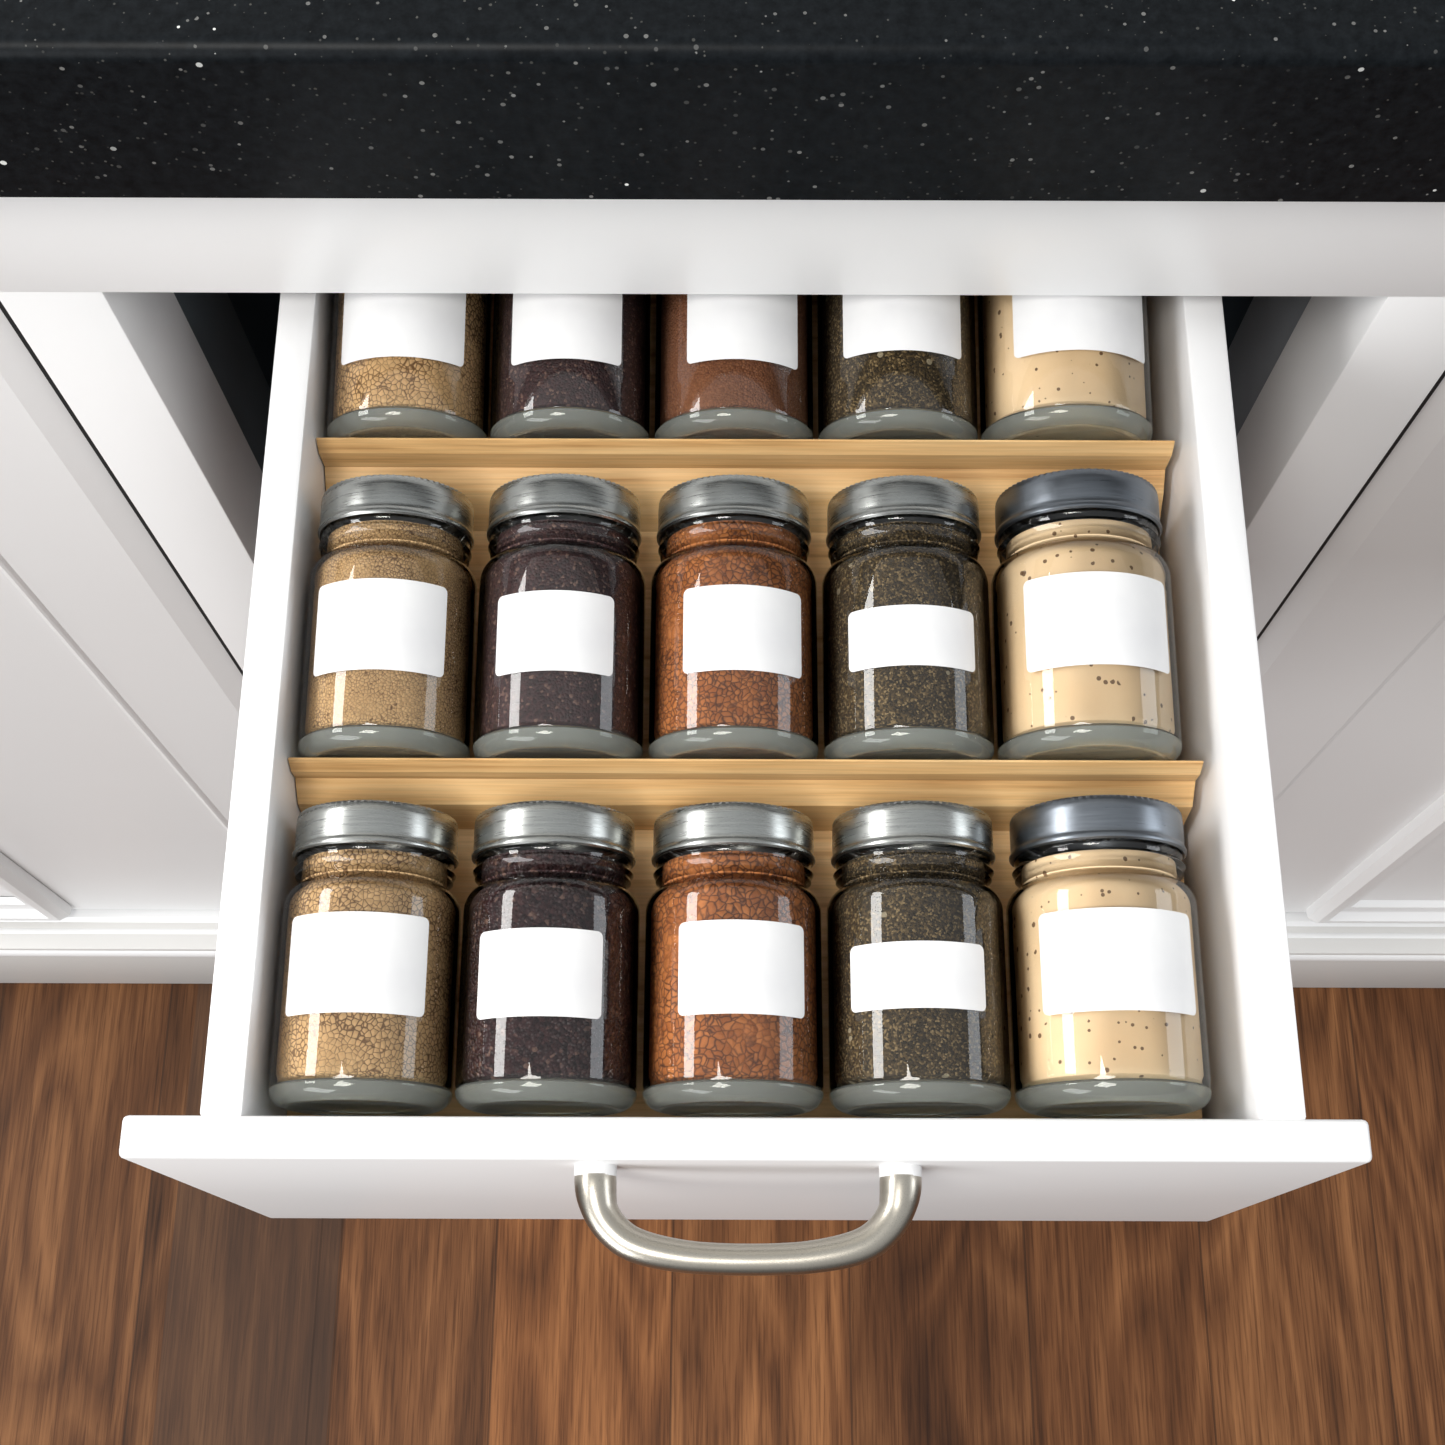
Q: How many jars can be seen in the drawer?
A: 15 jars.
